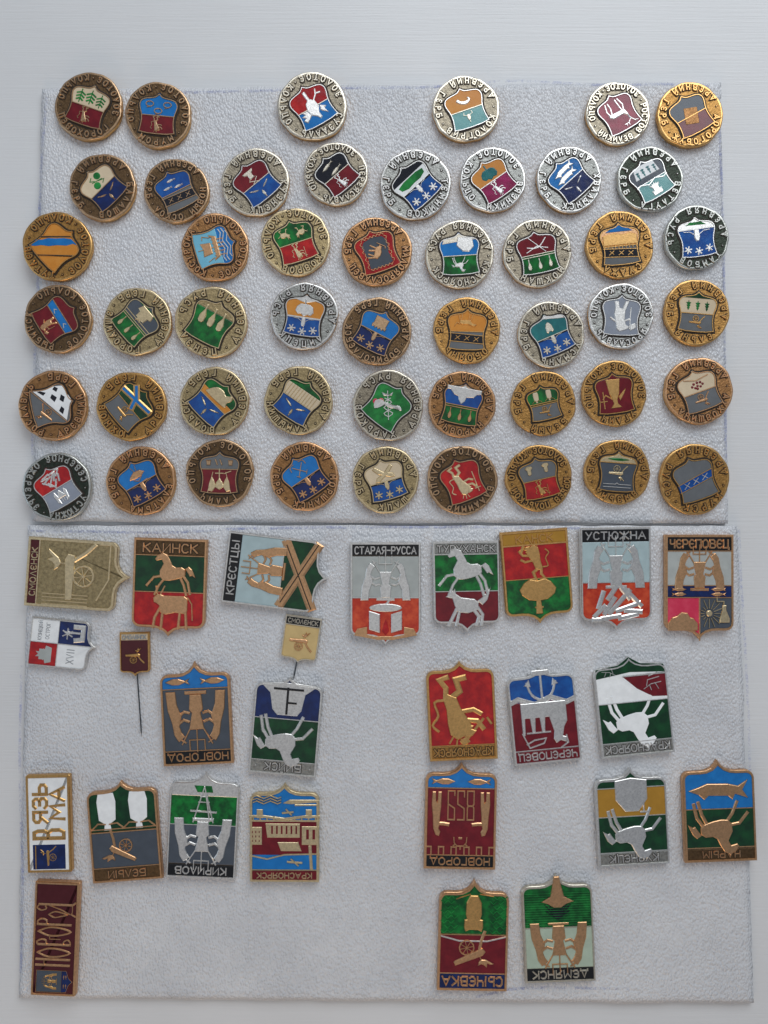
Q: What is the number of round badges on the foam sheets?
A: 49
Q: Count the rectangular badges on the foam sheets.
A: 26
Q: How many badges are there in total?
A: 75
